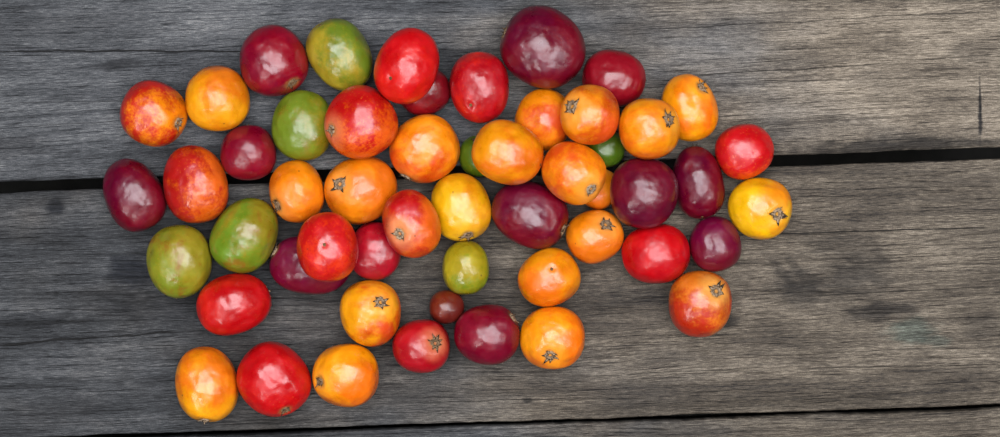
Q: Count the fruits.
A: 53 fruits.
